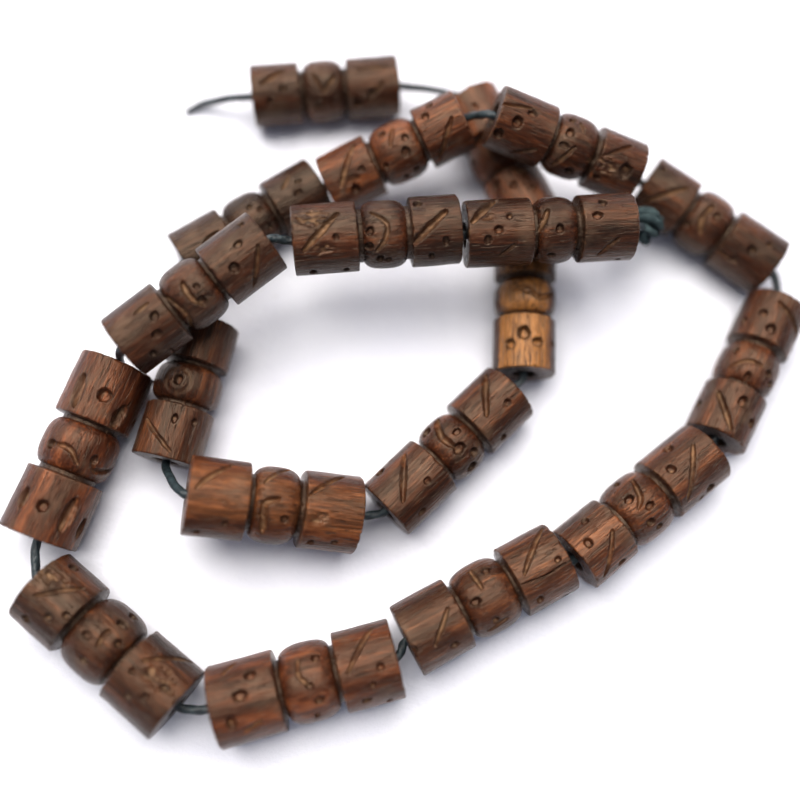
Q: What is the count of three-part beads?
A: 19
